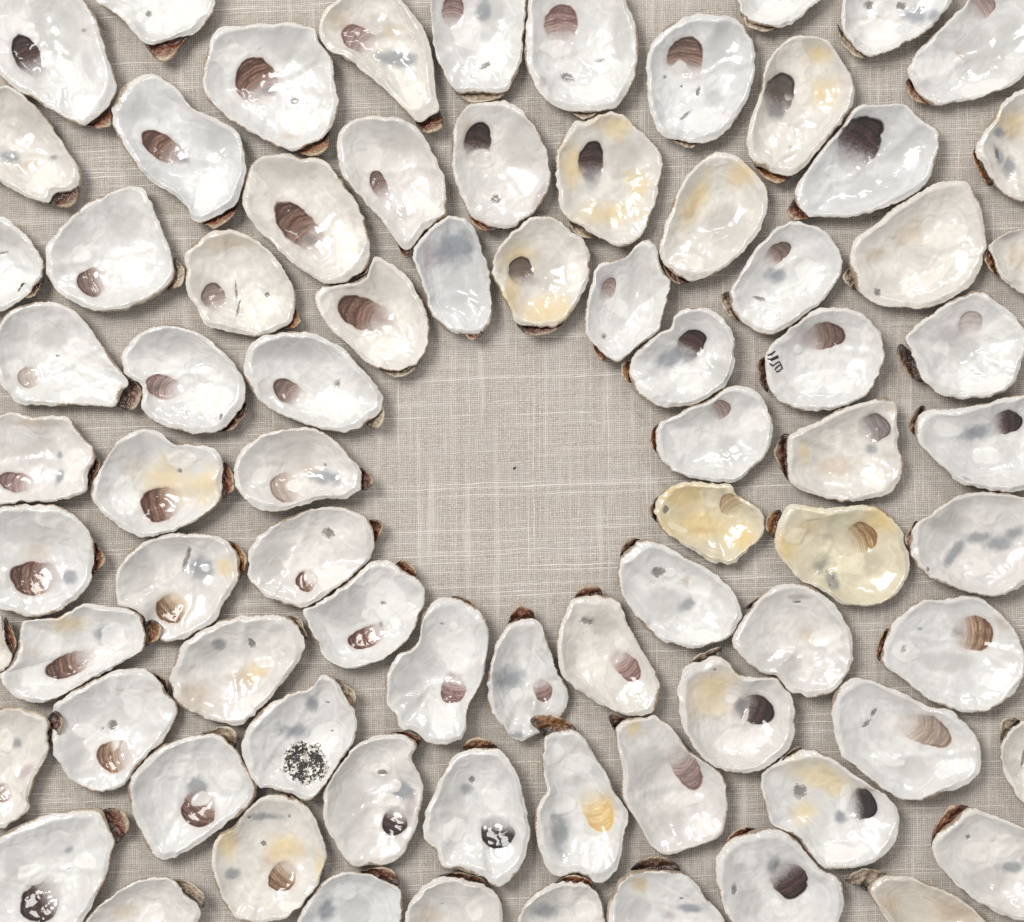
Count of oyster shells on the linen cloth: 80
